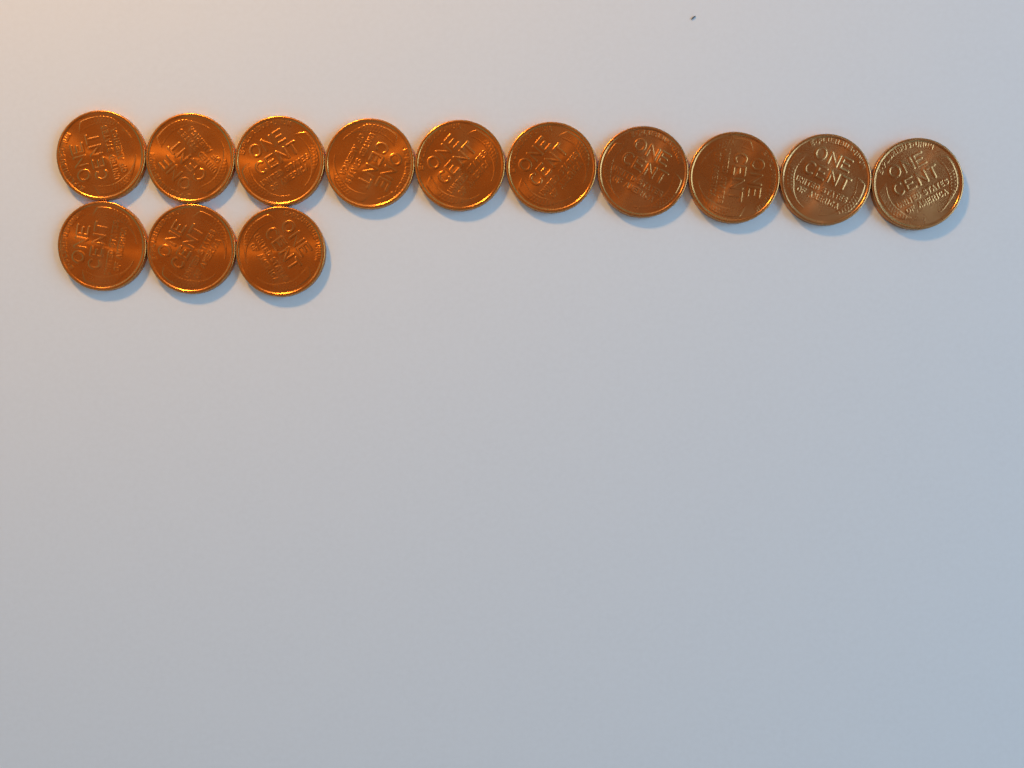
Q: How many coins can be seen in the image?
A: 13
